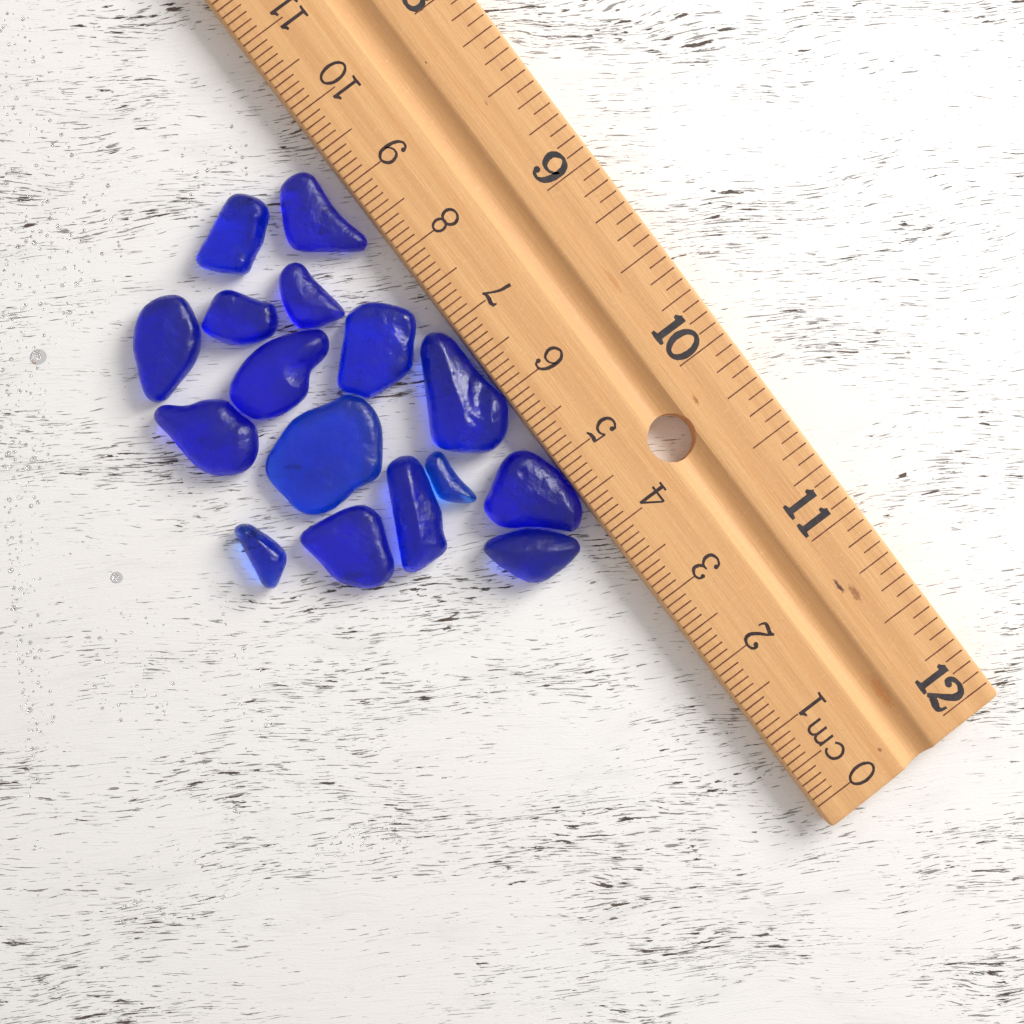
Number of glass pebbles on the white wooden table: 16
